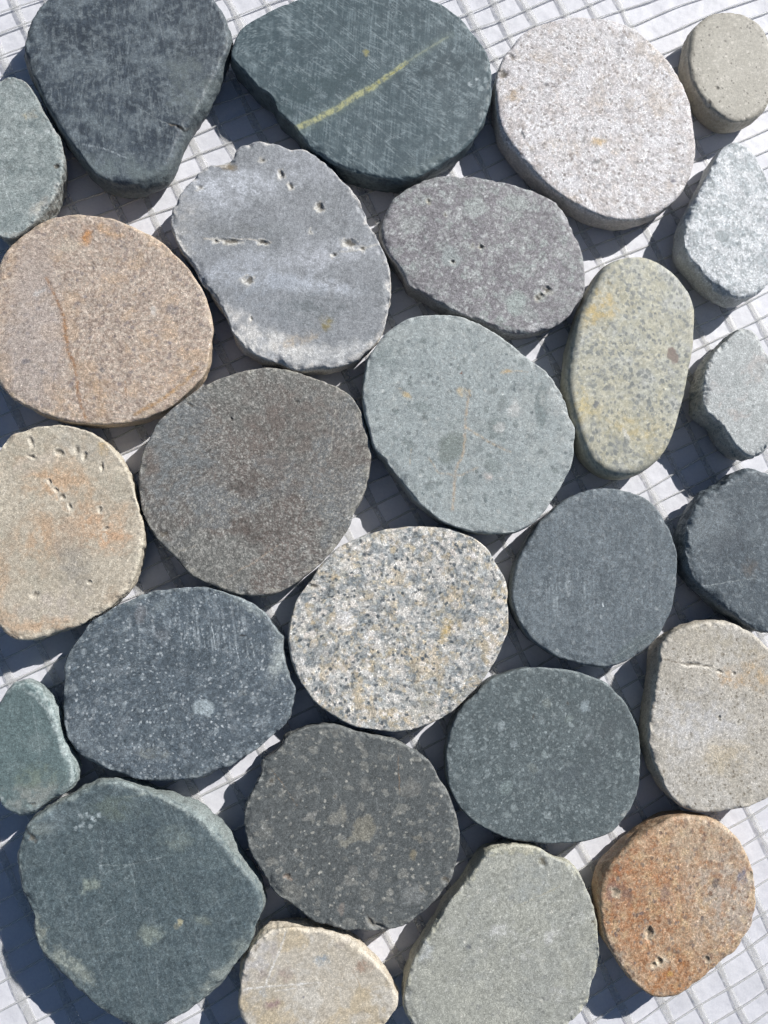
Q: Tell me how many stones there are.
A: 26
